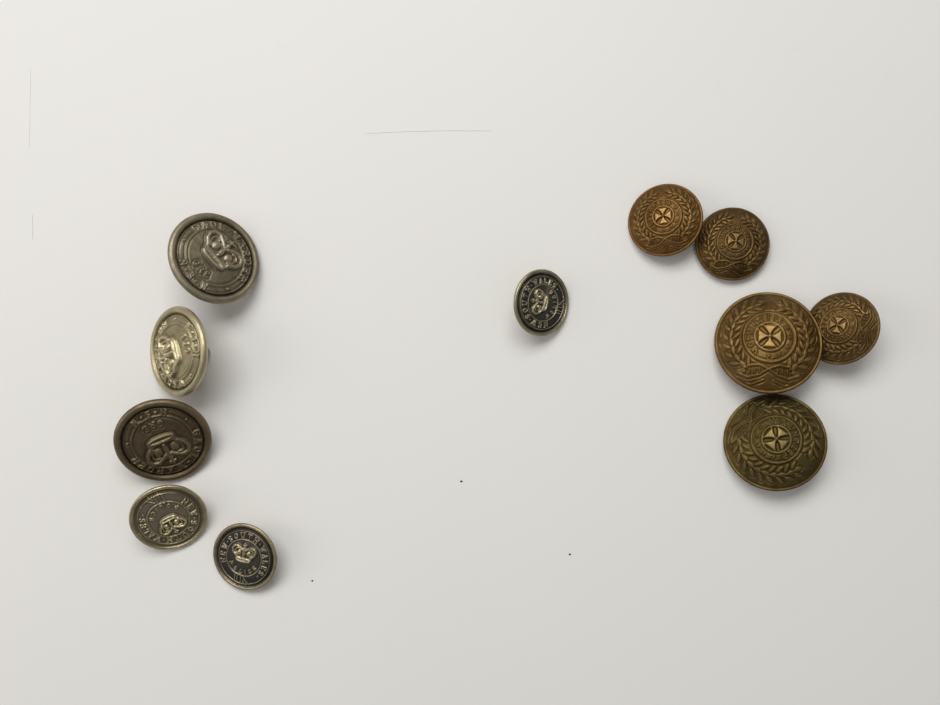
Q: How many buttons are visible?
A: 11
